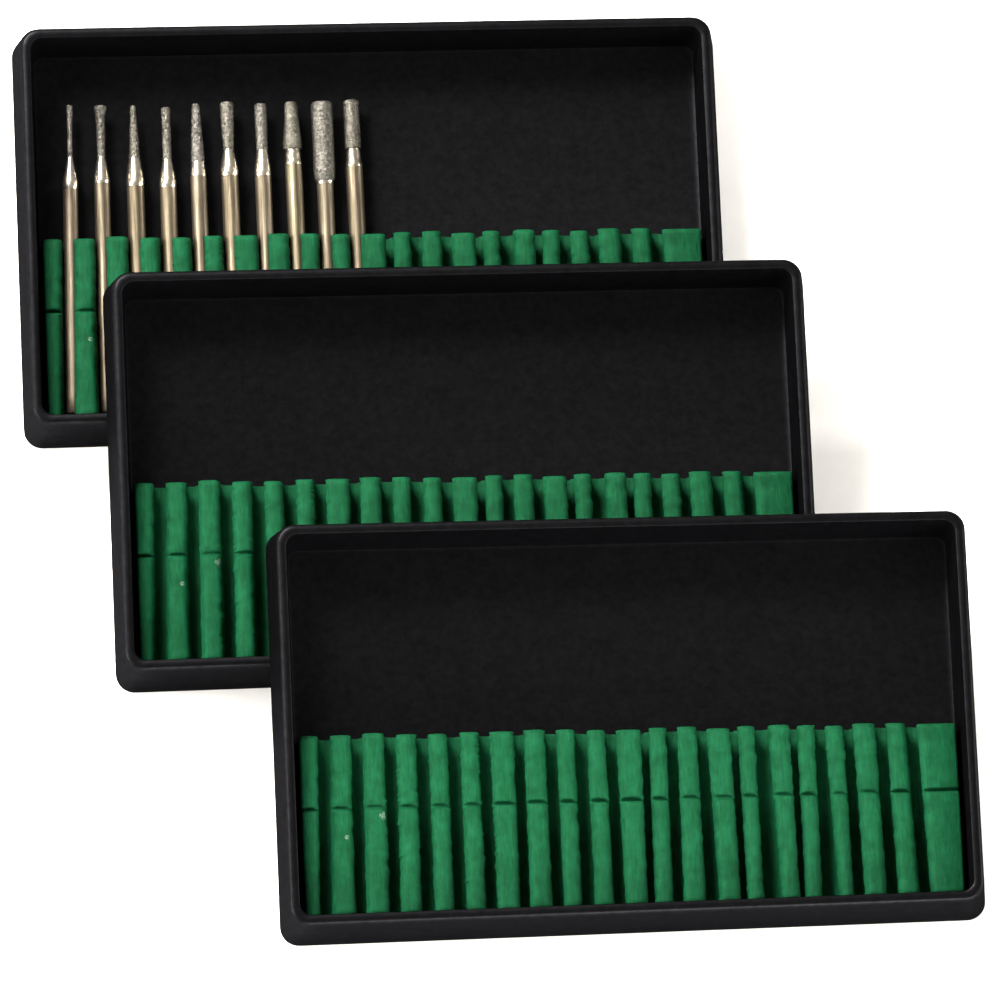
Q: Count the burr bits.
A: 10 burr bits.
